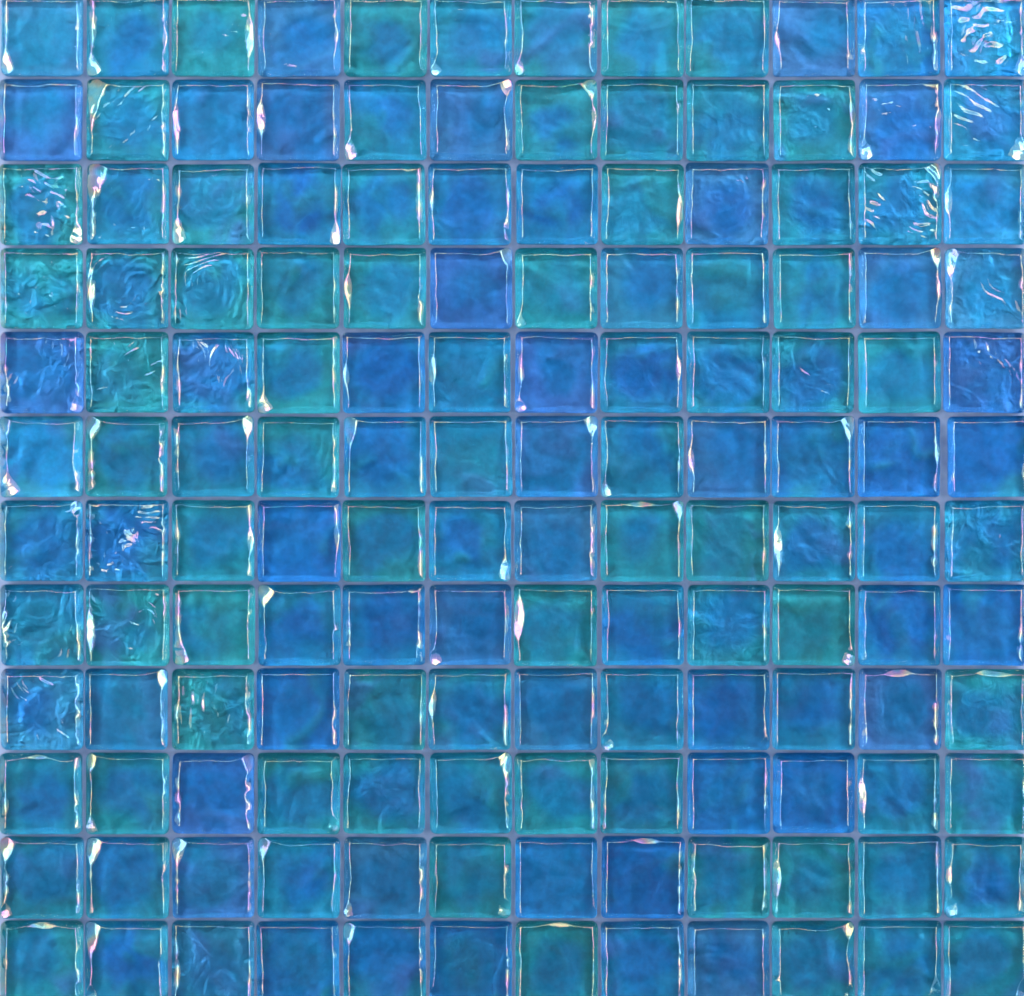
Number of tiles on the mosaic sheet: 144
